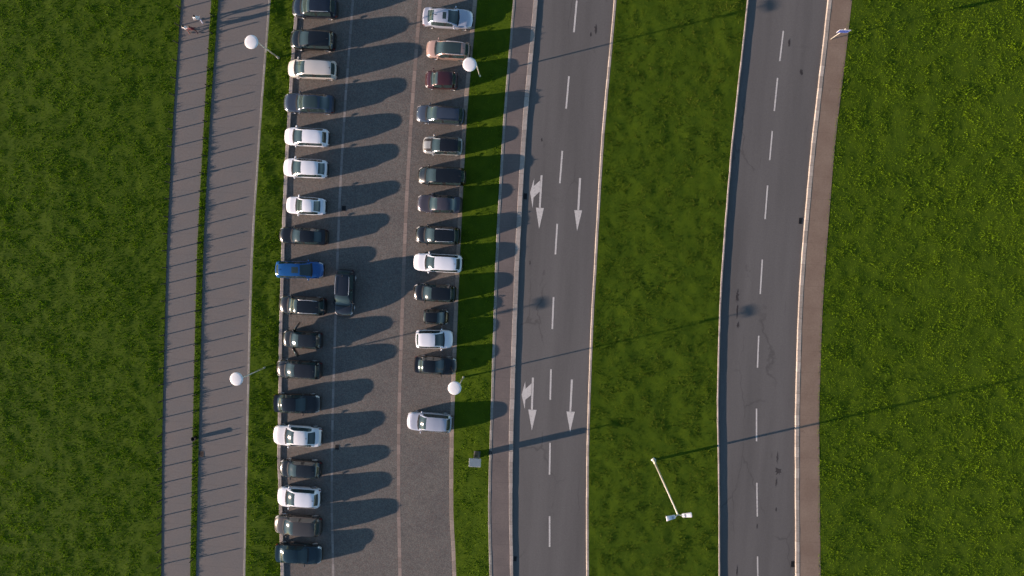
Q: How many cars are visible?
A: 33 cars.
